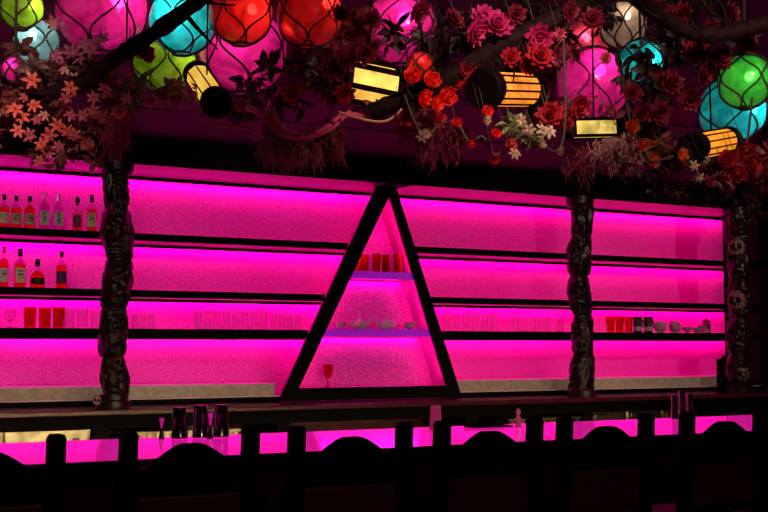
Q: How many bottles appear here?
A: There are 11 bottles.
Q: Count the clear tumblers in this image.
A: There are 32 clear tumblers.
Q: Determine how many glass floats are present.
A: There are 17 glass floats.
